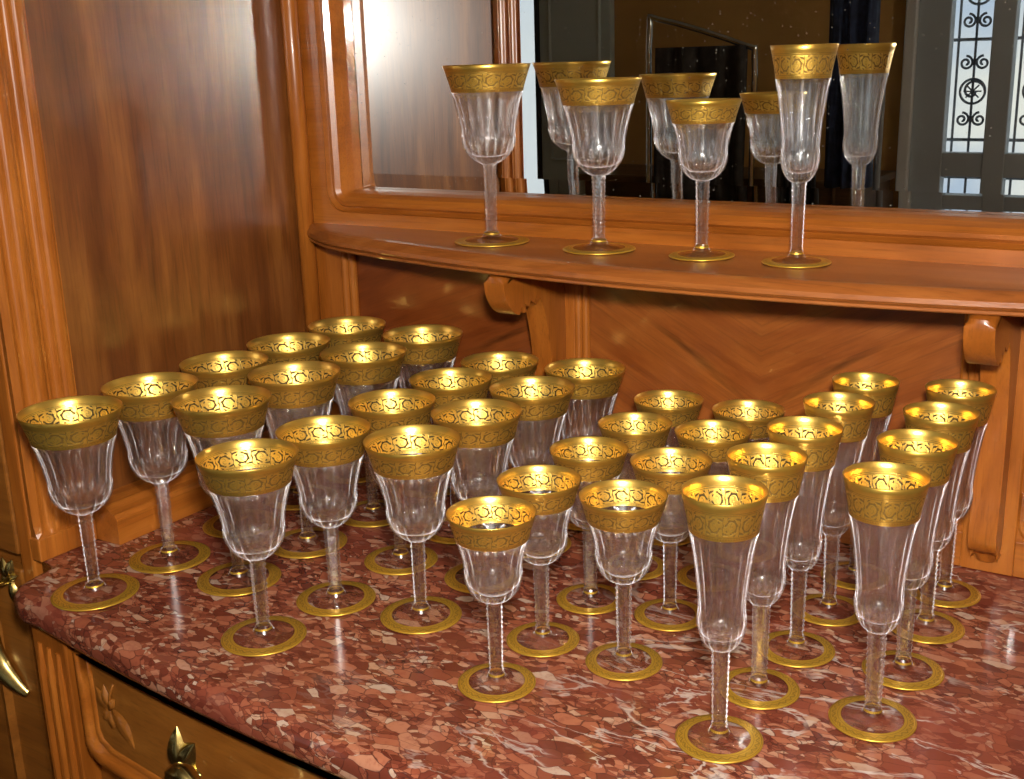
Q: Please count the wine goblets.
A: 30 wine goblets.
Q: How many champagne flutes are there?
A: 10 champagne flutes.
